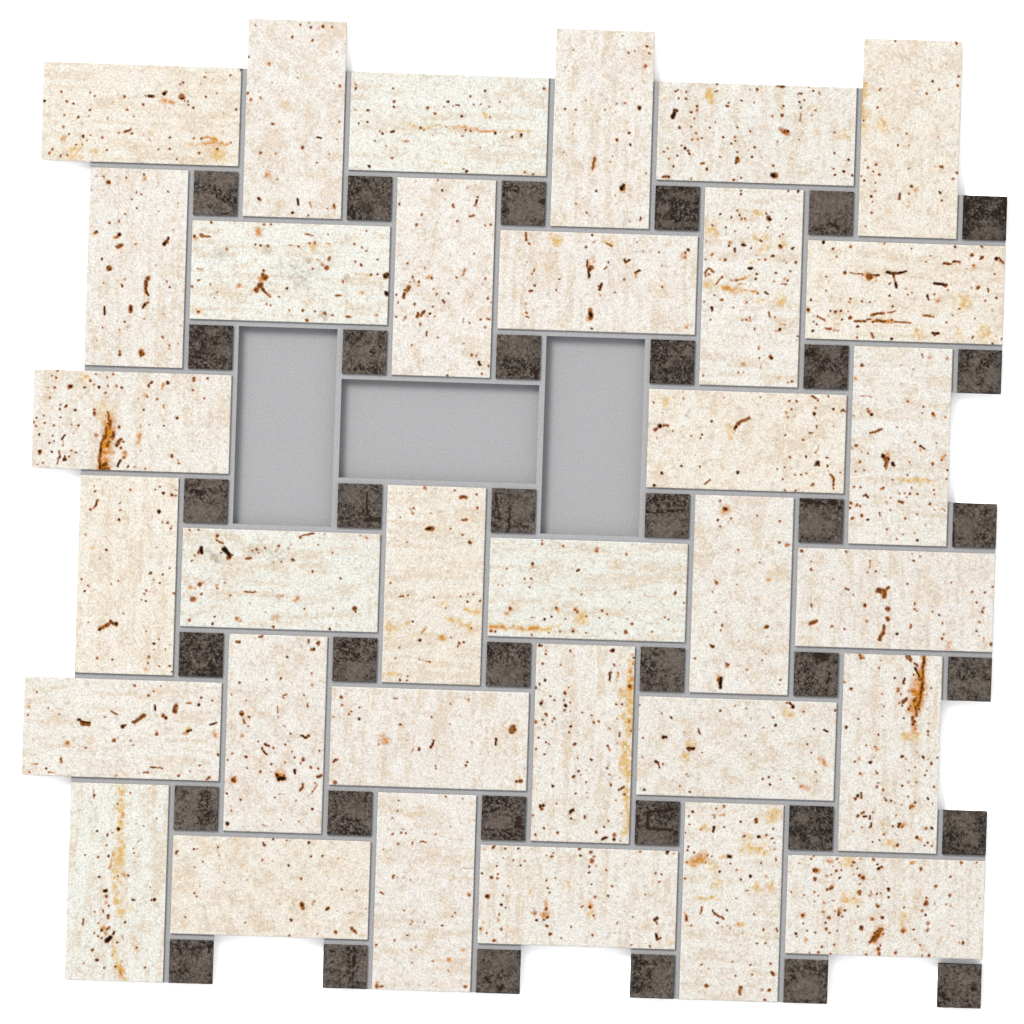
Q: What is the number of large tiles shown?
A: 33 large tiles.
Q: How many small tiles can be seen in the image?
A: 36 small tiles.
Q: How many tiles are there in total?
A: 69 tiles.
